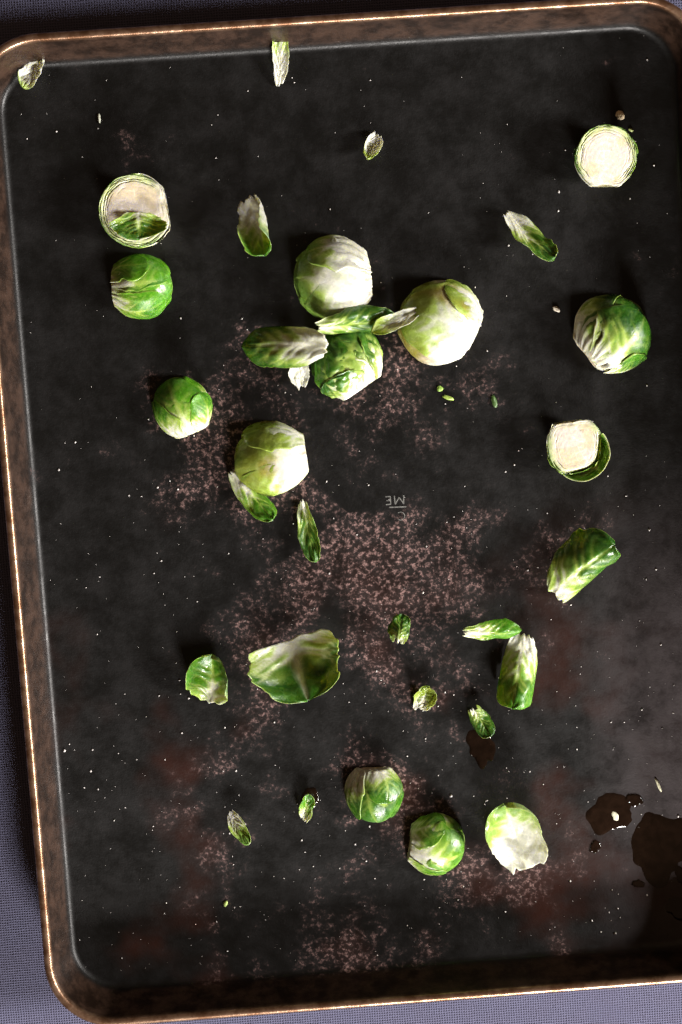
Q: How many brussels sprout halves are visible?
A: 12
